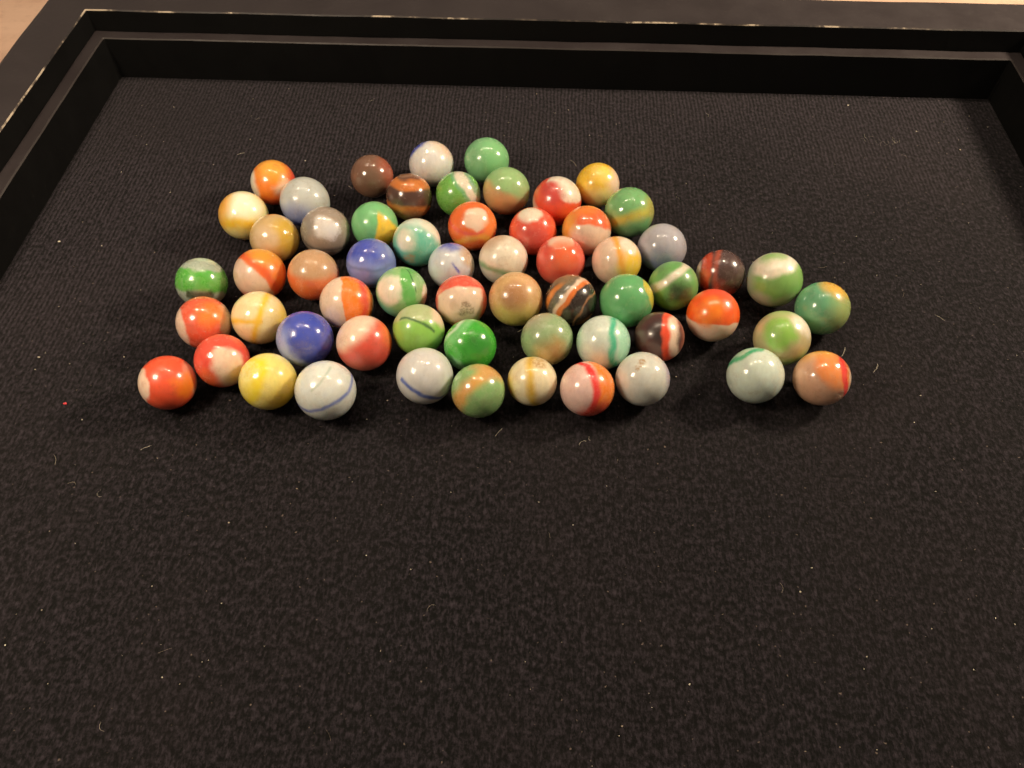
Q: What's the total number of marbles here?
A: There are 60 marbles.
